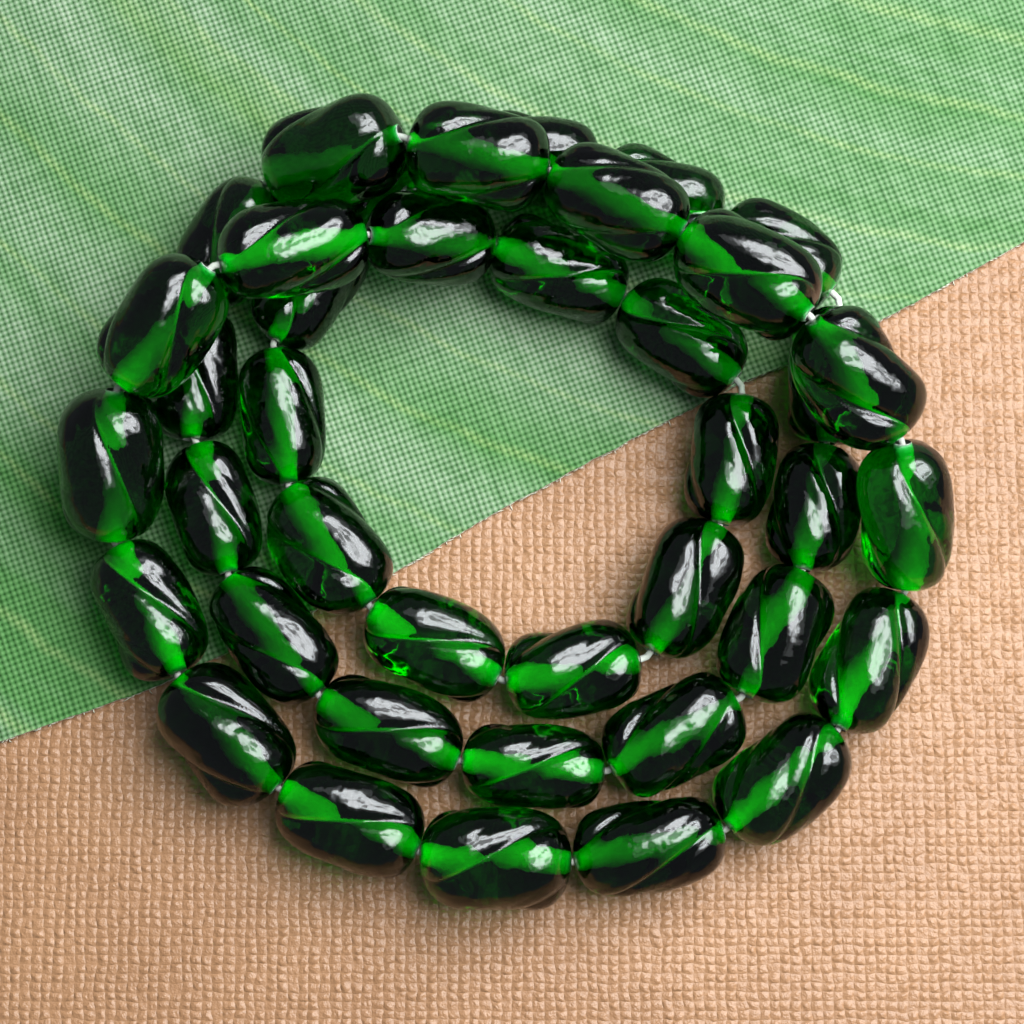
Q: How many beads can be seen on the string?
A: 40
